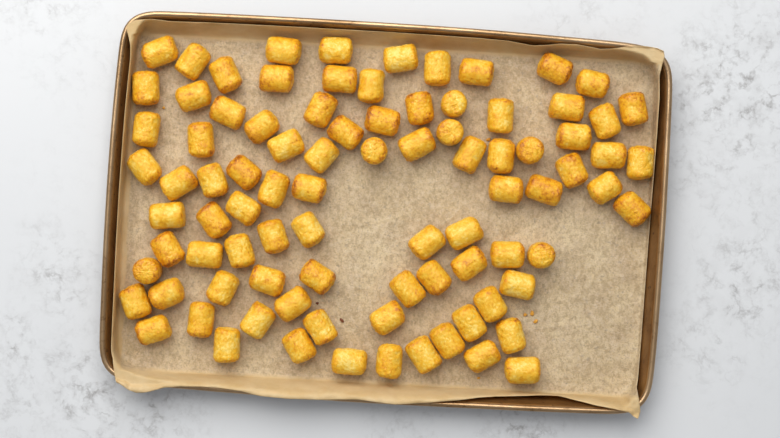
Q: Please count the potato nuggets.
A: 89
